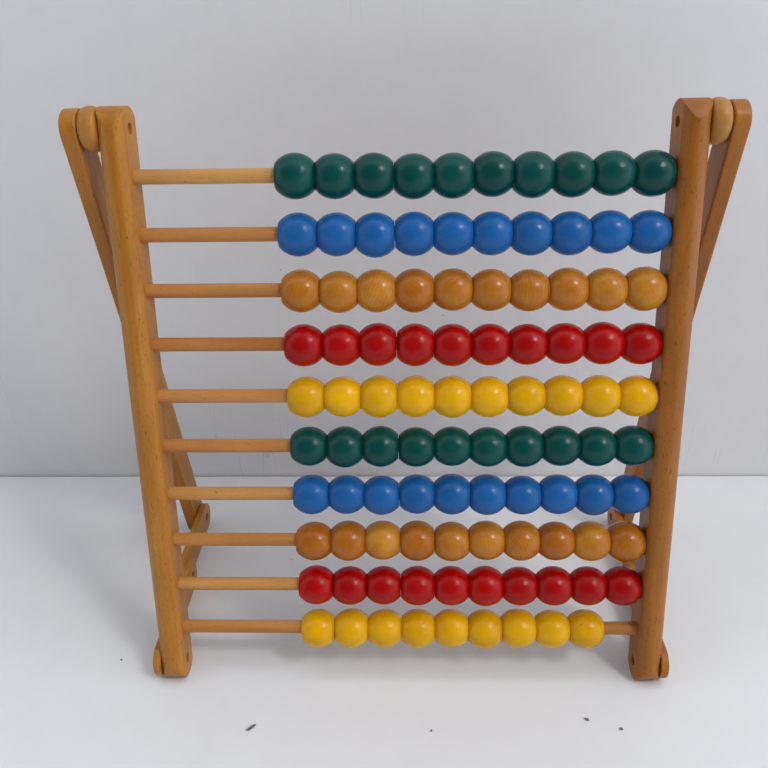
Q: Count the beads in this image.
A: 99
